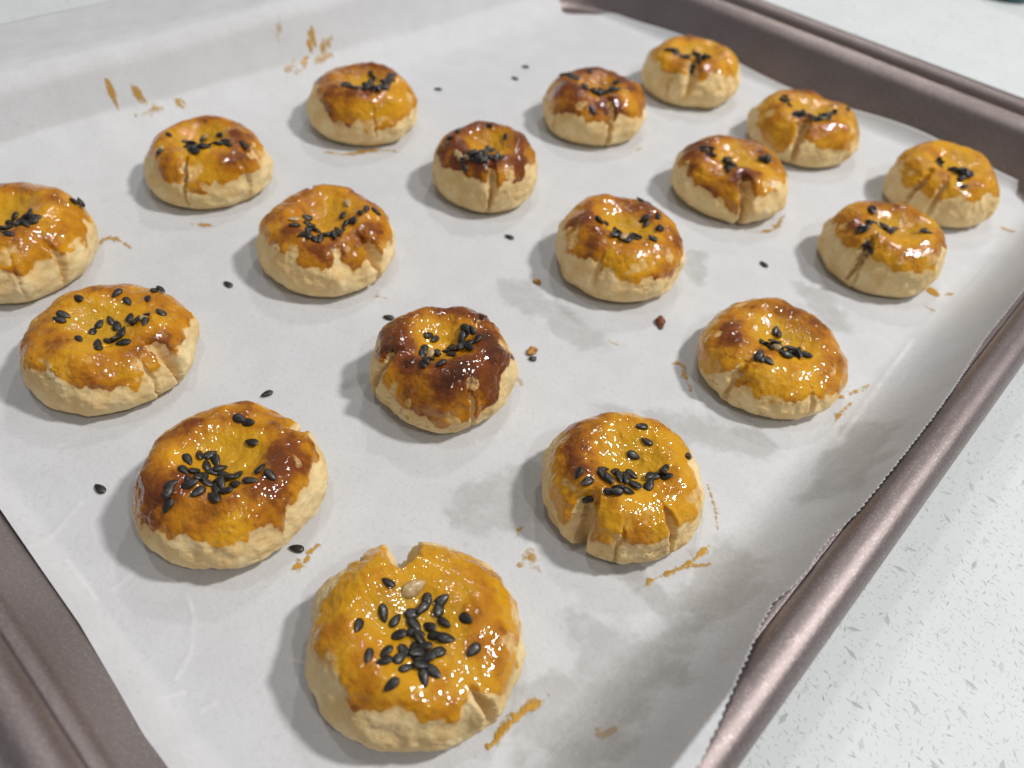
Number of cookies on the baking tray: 18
